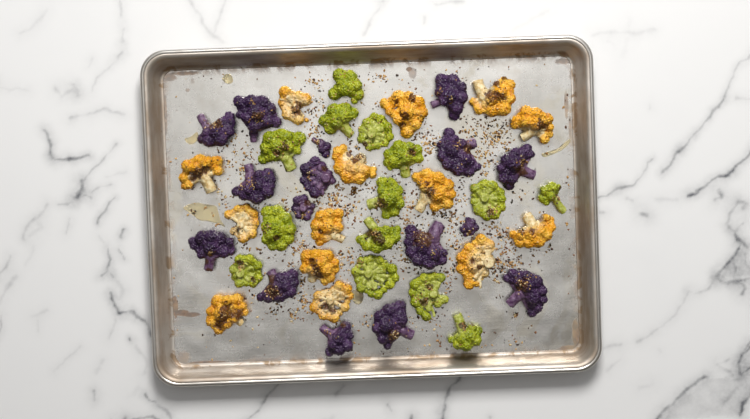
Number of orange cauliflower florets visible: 14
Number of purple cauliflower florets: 16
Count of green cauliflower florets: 14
